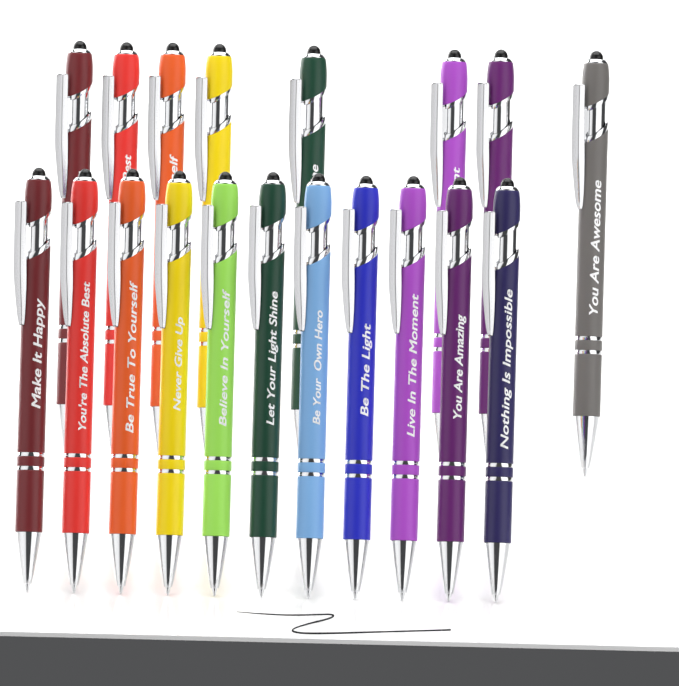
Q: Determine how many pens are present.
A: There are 19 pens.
